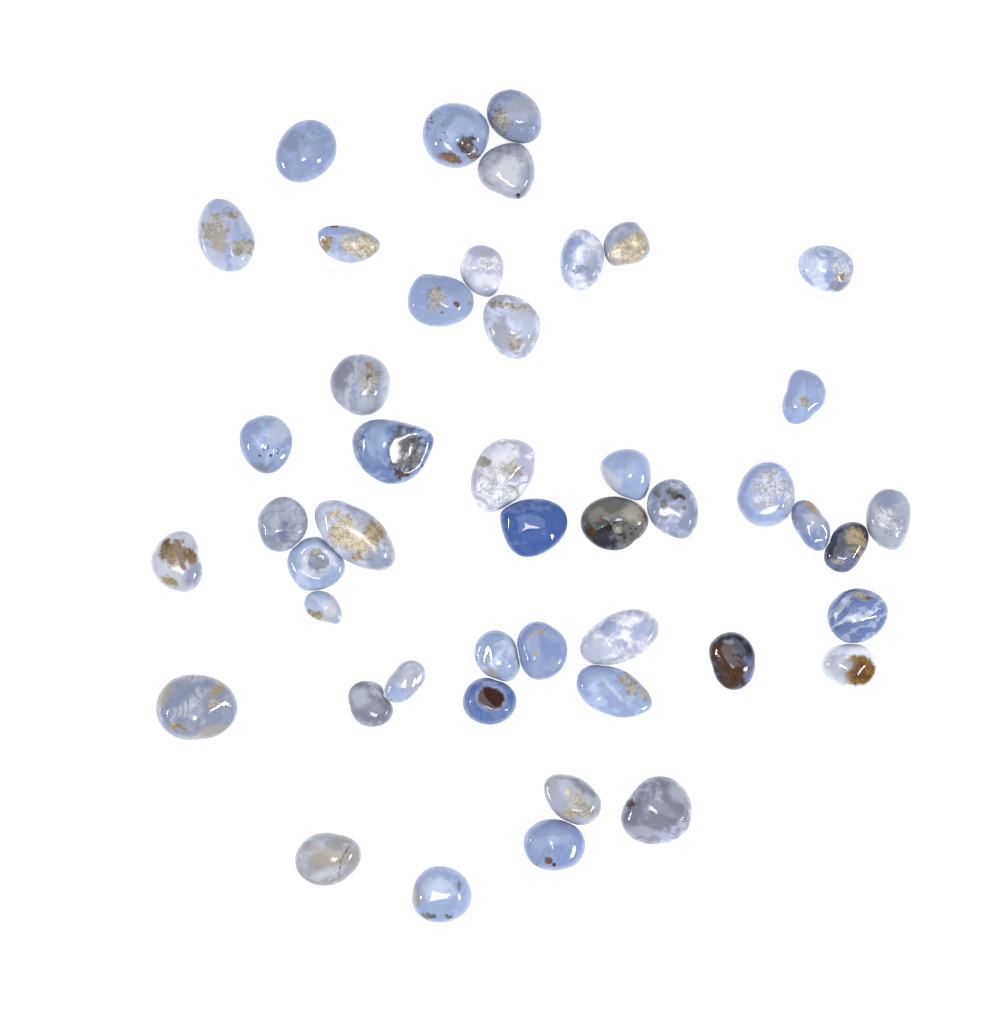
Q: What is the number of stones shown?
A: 46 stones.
